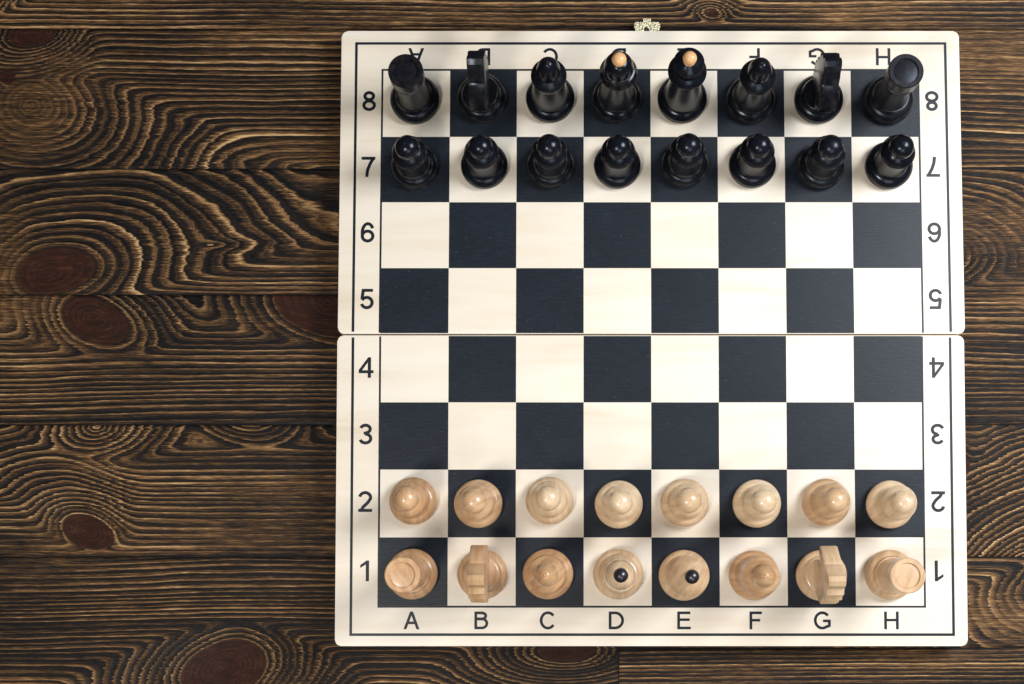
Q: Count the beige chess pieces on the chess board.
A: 16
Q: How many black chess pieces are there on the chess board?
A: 16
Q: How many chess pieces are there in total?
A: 32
